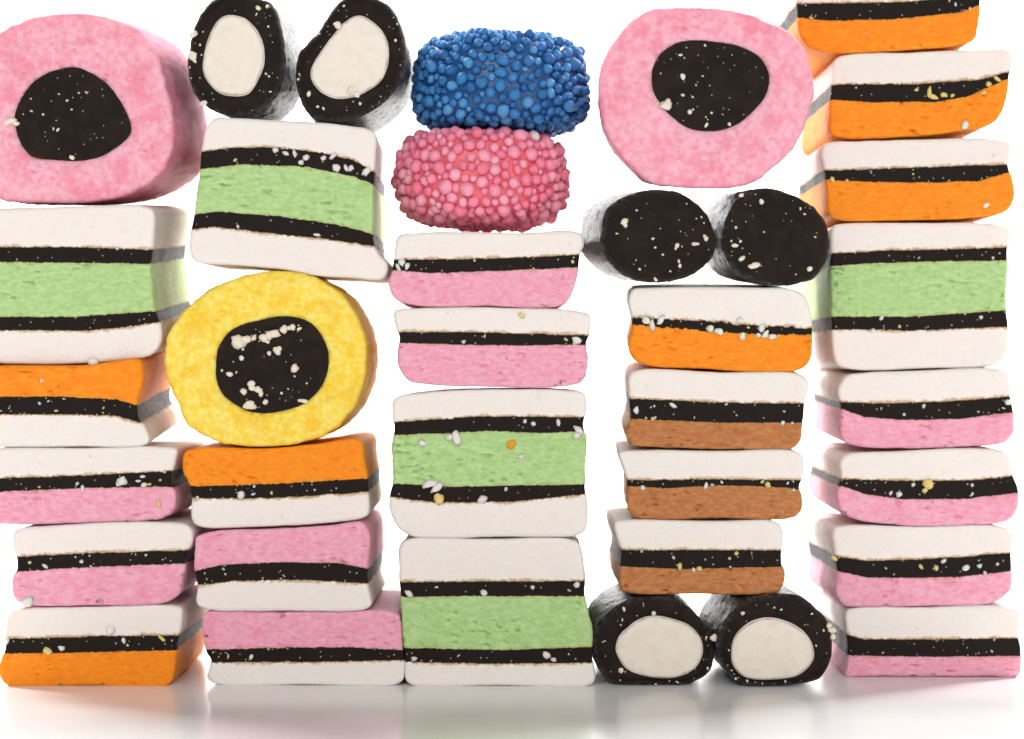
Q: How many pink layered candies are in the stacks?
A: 10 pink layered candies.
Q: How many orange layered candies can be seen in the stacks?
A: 7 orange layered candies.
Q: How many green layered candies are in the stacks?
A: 5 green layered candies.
